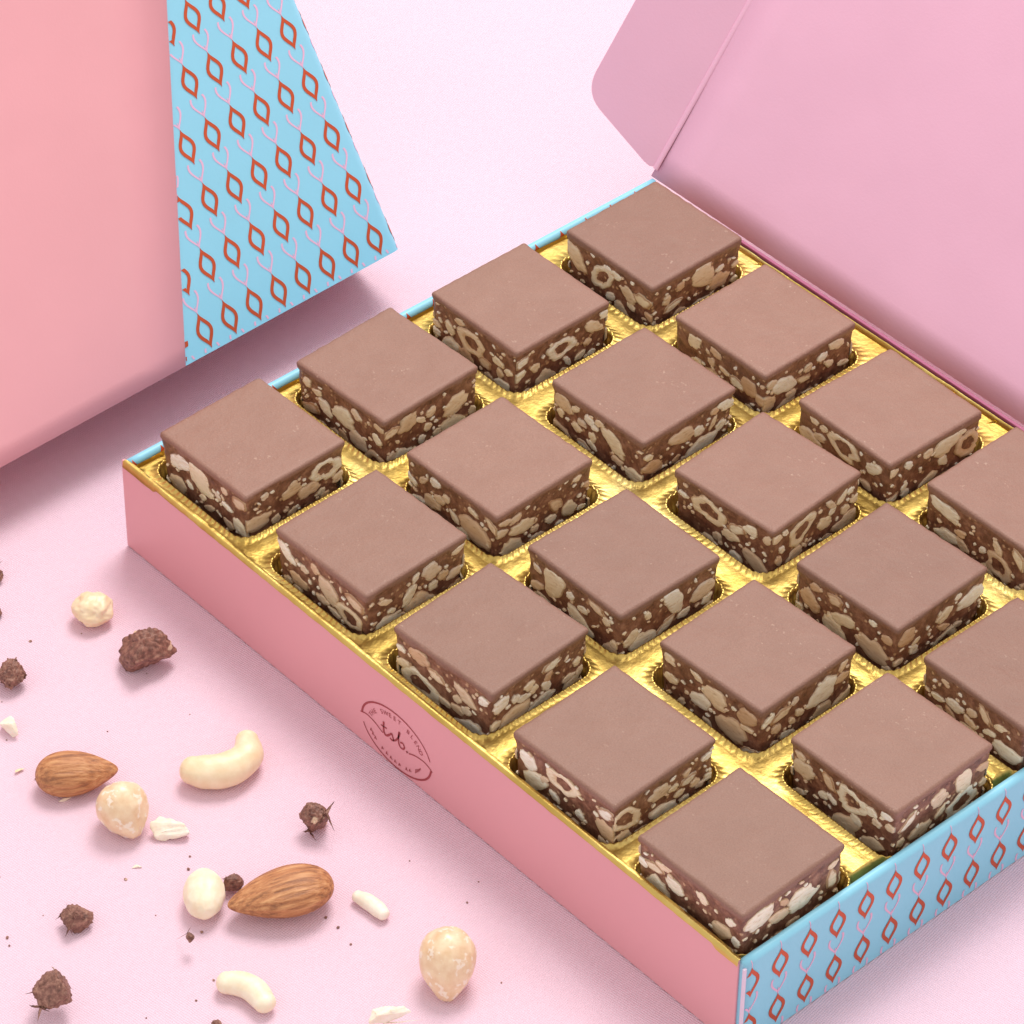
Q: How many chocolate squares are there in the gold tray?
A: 19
